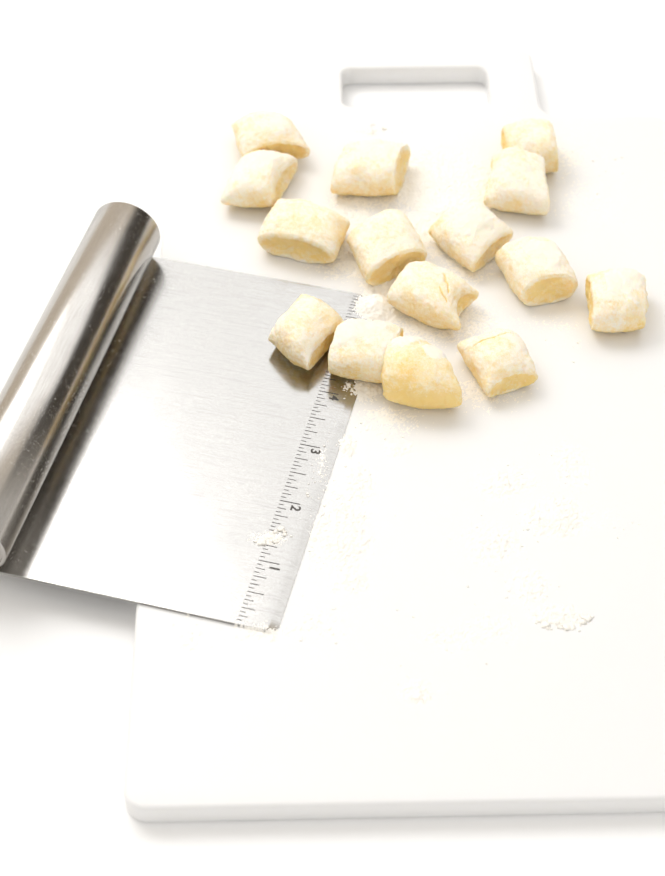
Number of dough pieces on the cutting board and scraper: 15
